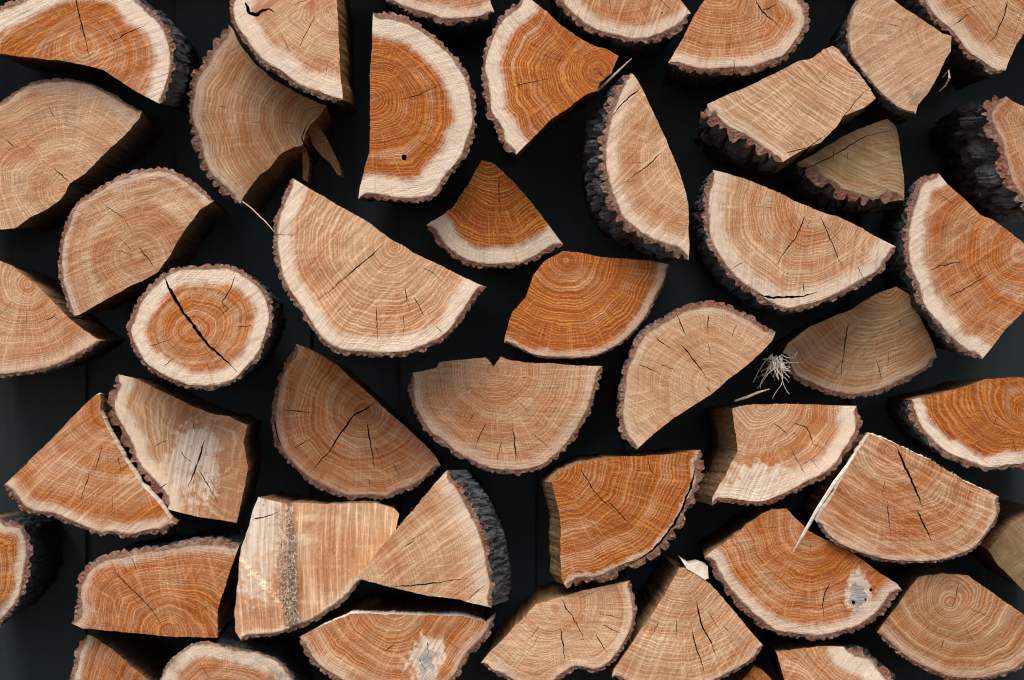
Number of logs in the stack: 47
